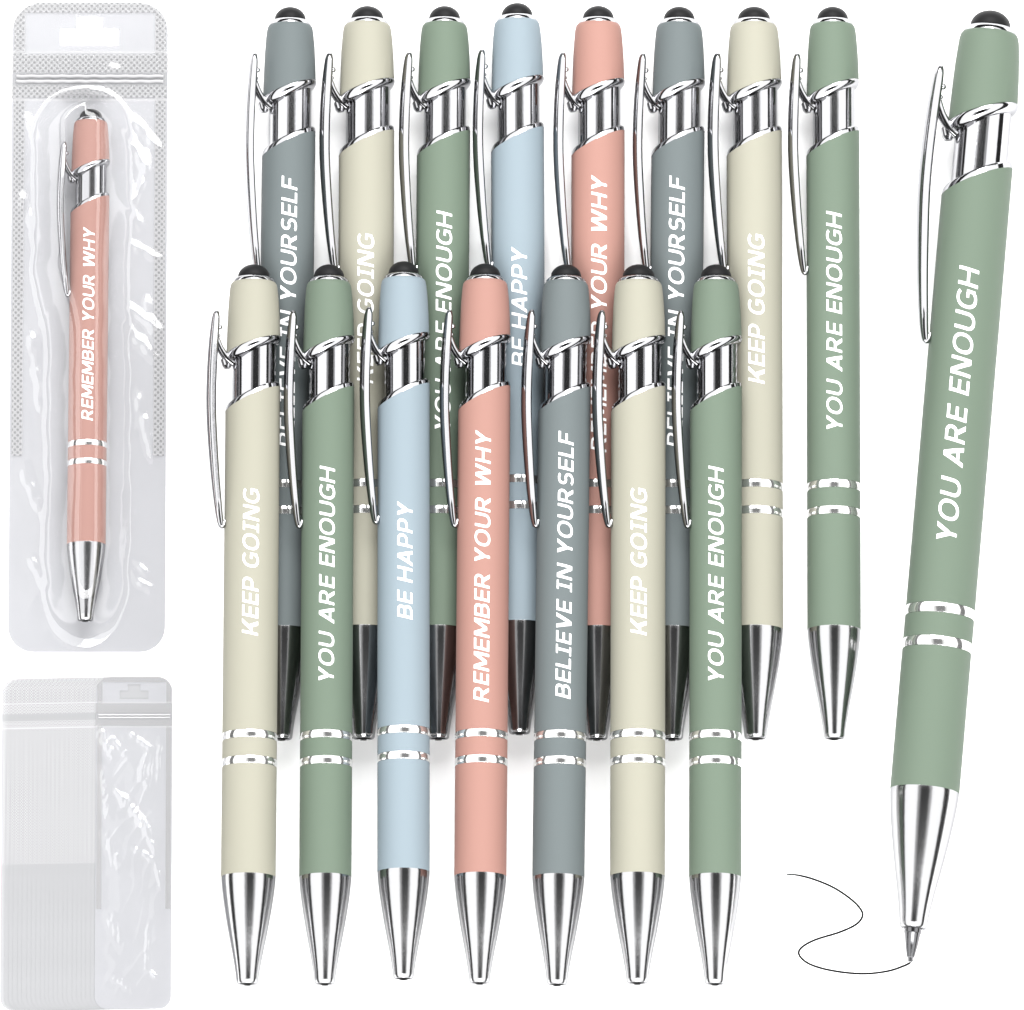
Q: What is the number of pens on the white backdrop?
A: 17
